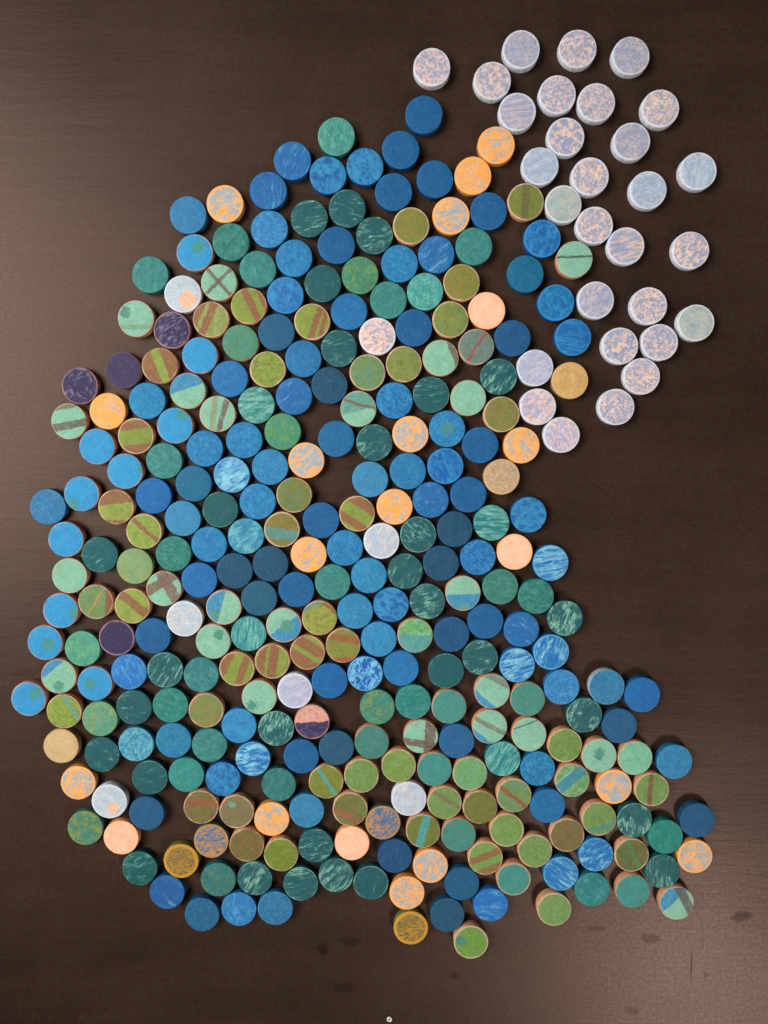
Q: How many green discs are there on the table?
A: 147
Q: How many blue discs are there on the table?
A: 114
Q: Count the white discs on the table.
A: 36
